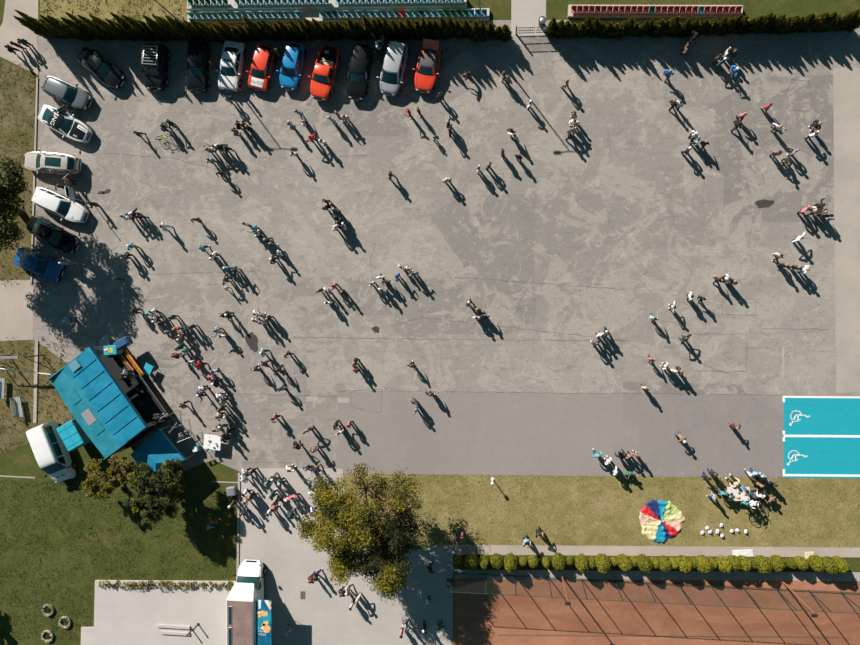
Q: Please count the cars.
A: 16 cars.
